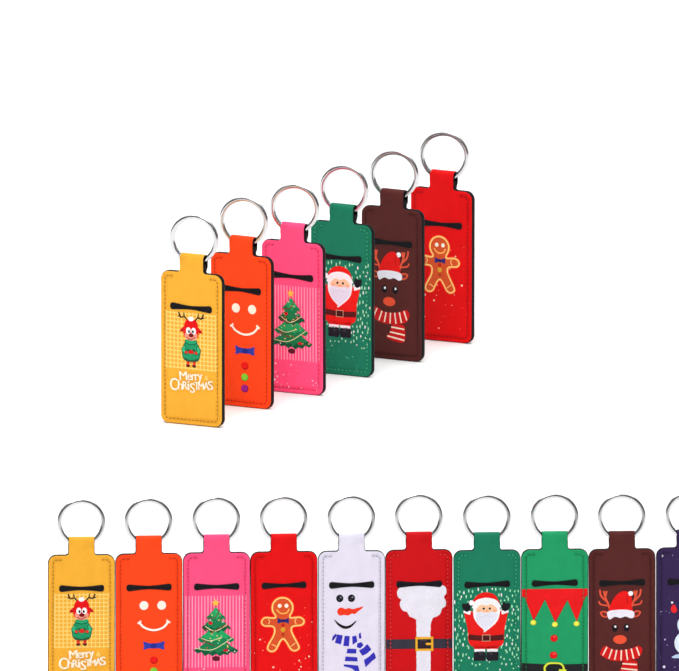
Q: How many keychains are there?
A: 16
